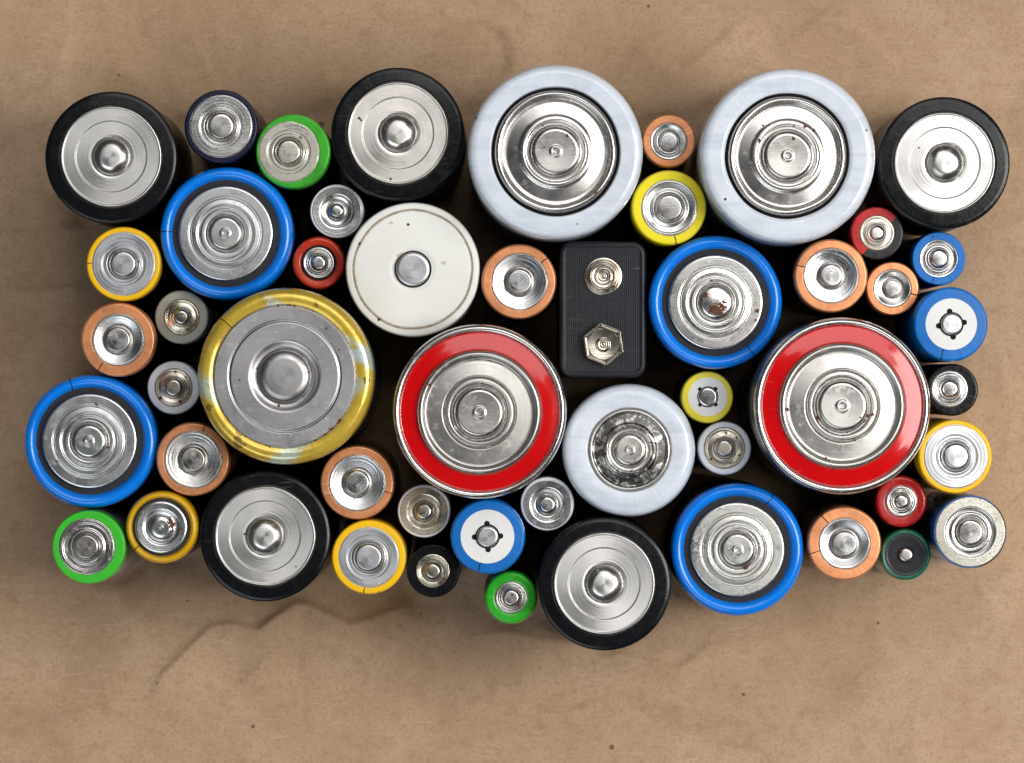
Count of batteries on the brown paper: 51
